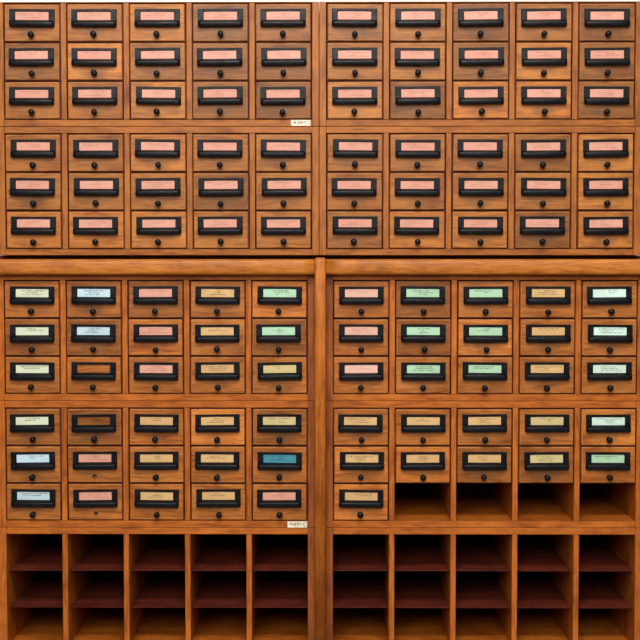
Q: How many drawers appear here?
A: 116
